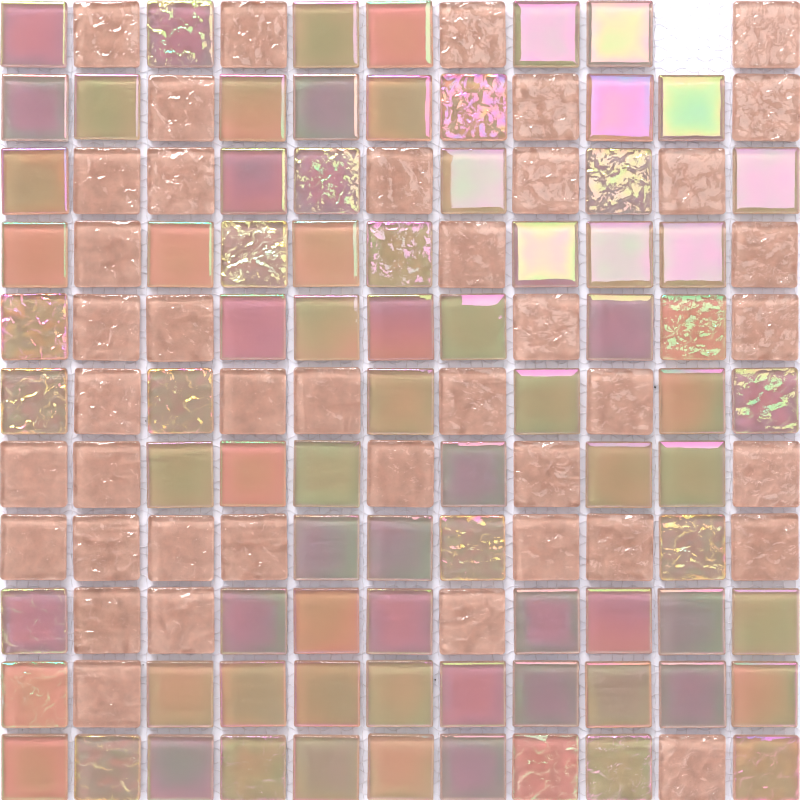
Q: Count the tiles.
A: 120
